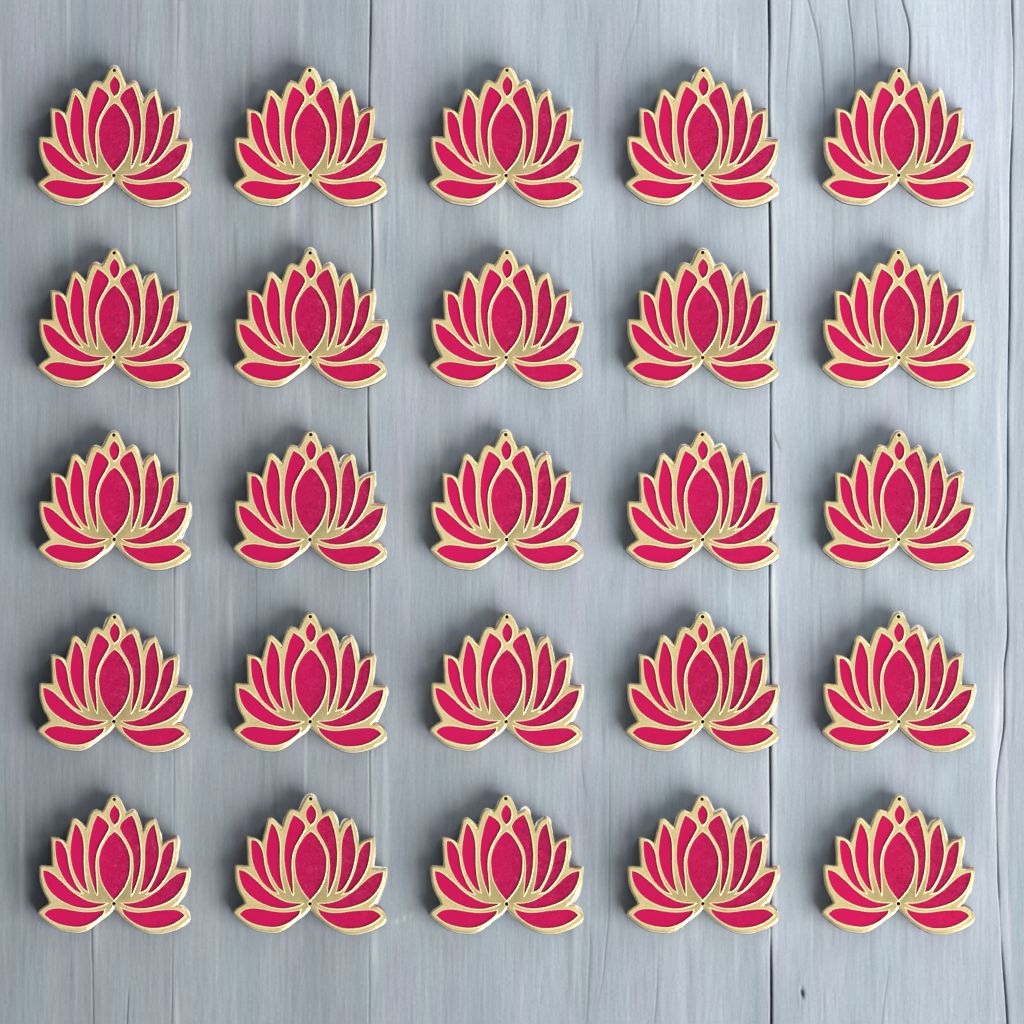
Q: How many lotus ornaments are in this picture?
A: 25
